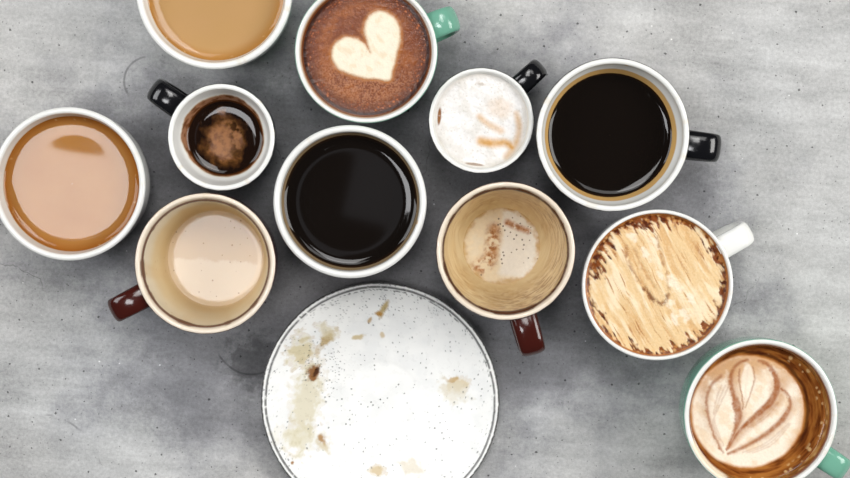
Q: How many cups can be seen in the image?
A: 11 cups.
